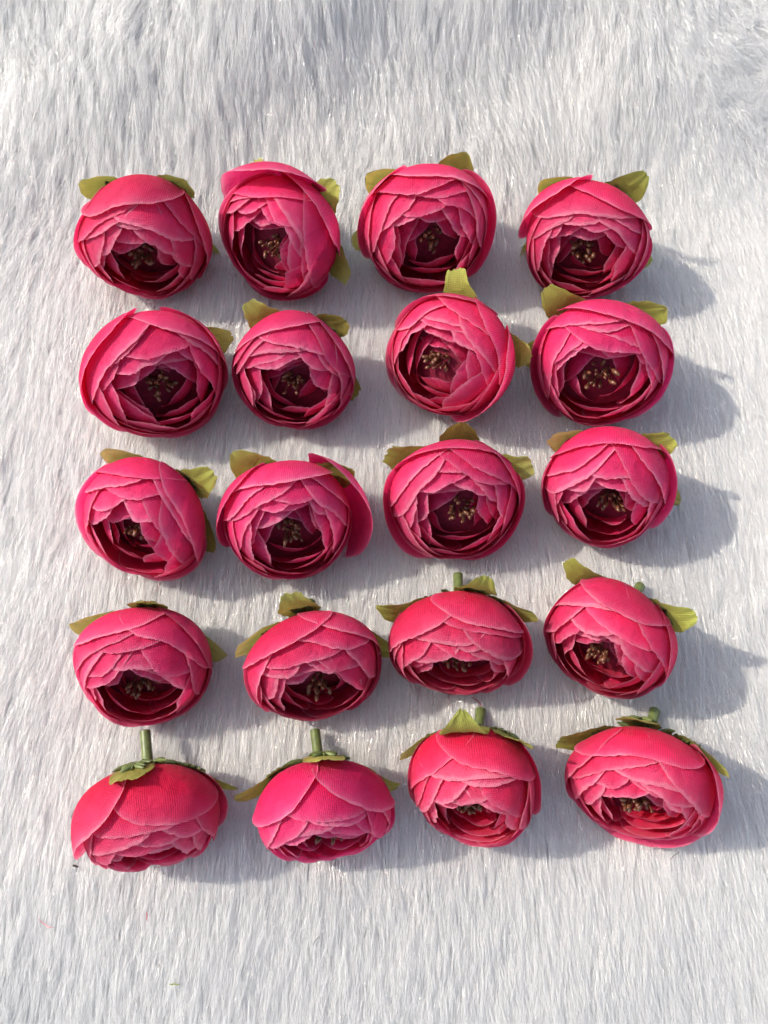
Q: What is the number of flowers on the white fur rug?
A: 20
